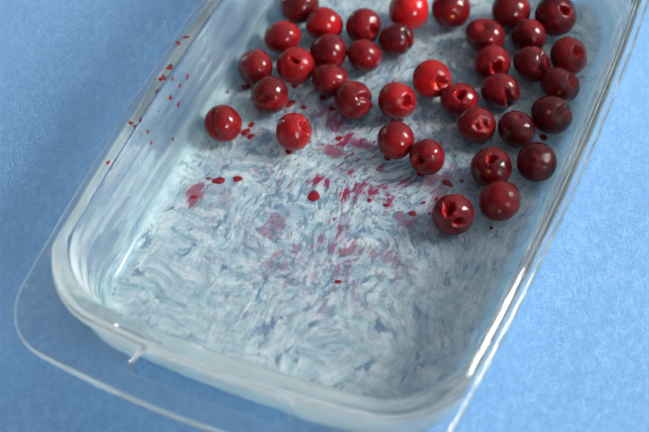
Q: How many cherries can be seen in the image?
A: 37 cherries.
